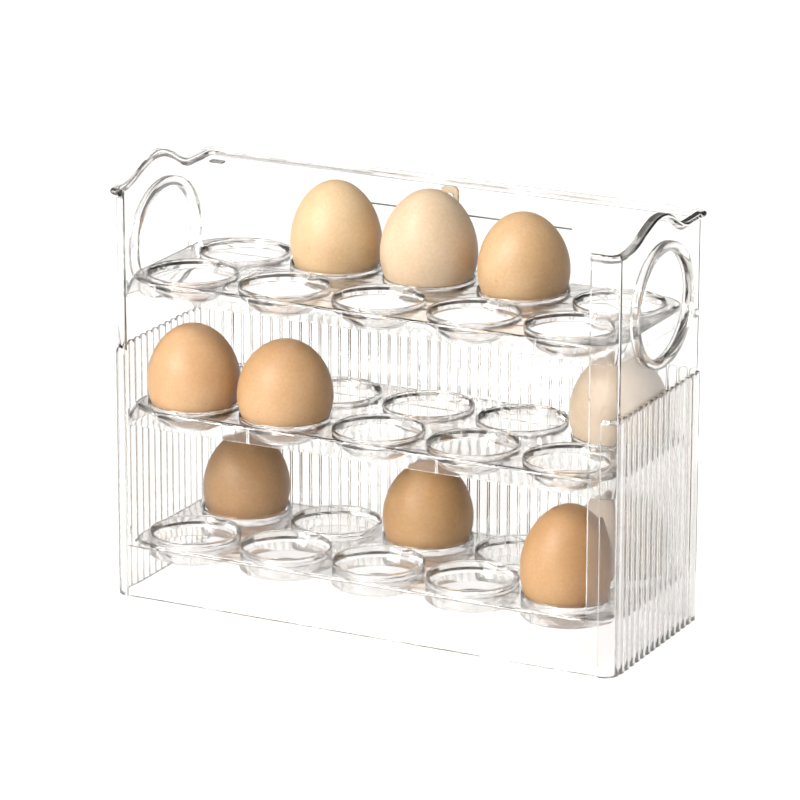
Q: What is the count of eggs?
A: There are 10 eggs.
